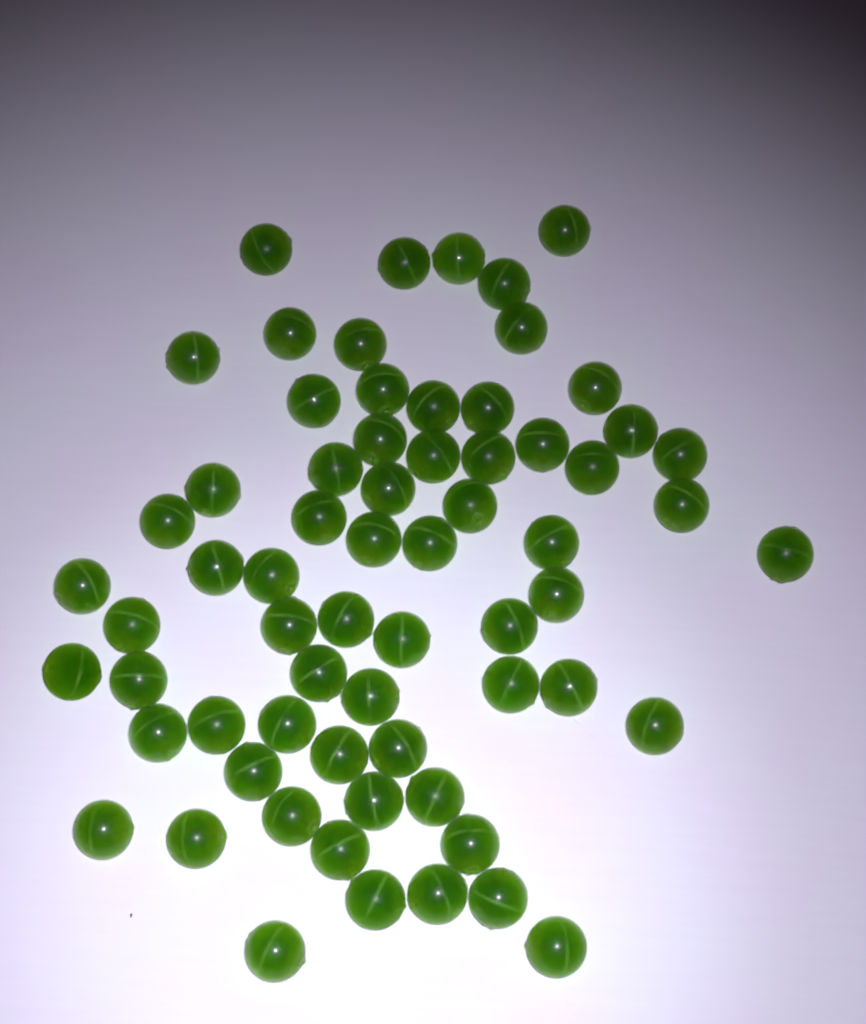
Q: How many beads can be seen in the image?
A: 66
